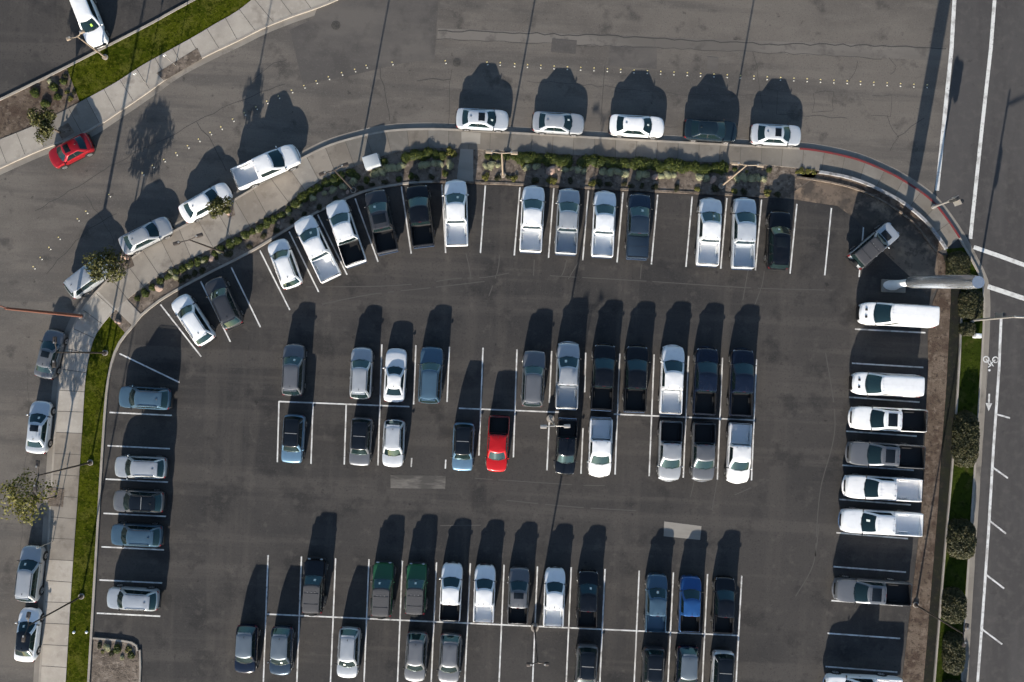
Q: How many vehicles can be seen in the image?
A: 85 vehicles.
